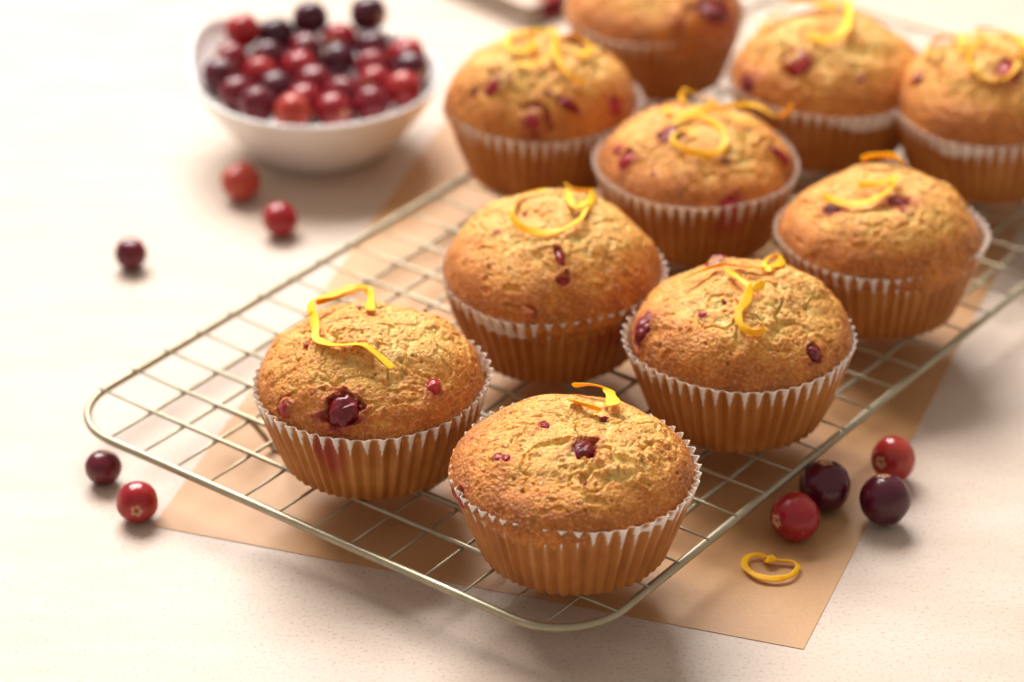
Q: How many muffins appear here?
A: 10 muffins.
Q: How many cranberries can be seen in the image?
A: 36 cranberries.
